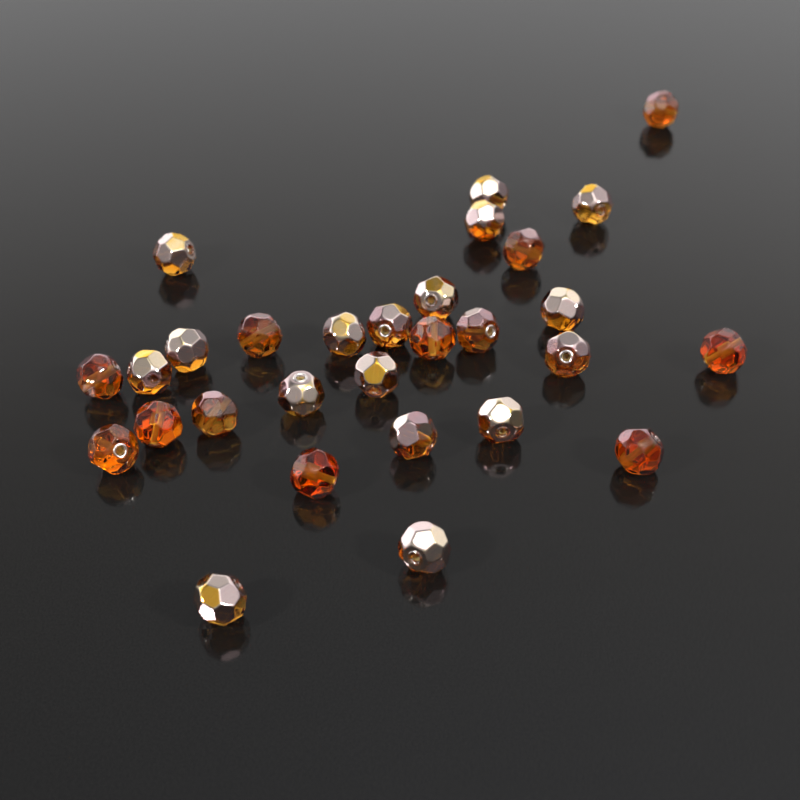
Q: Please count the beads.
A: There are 29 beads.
